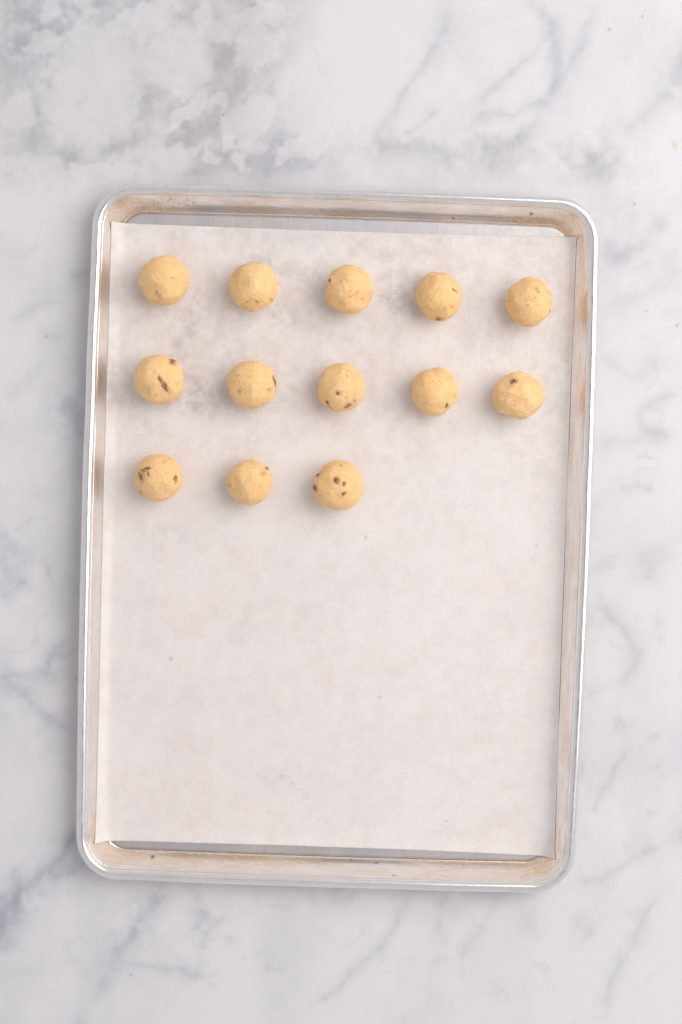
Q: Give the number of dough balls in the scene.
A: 13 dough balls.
